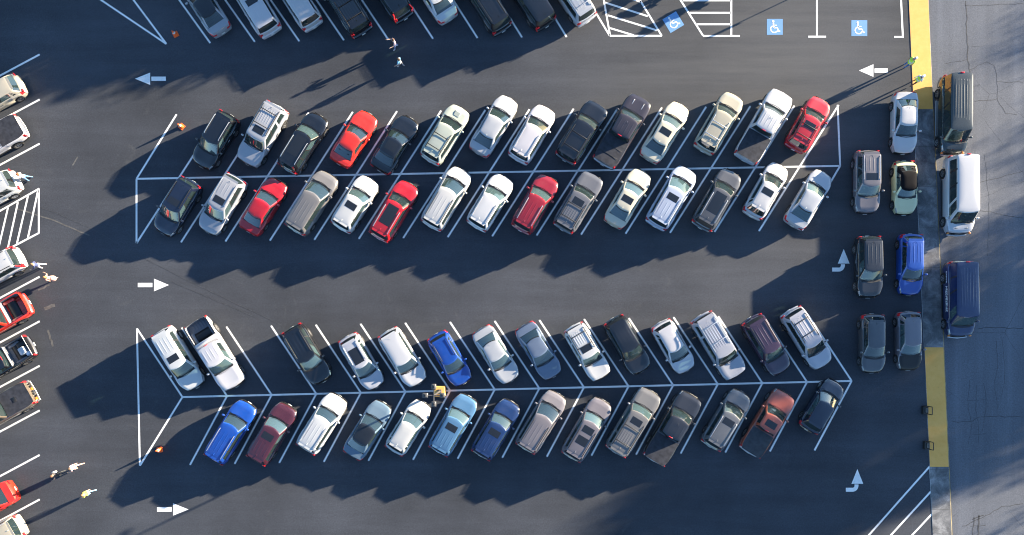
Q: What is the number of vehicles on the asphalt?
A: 85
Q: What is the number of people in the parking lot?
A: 10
